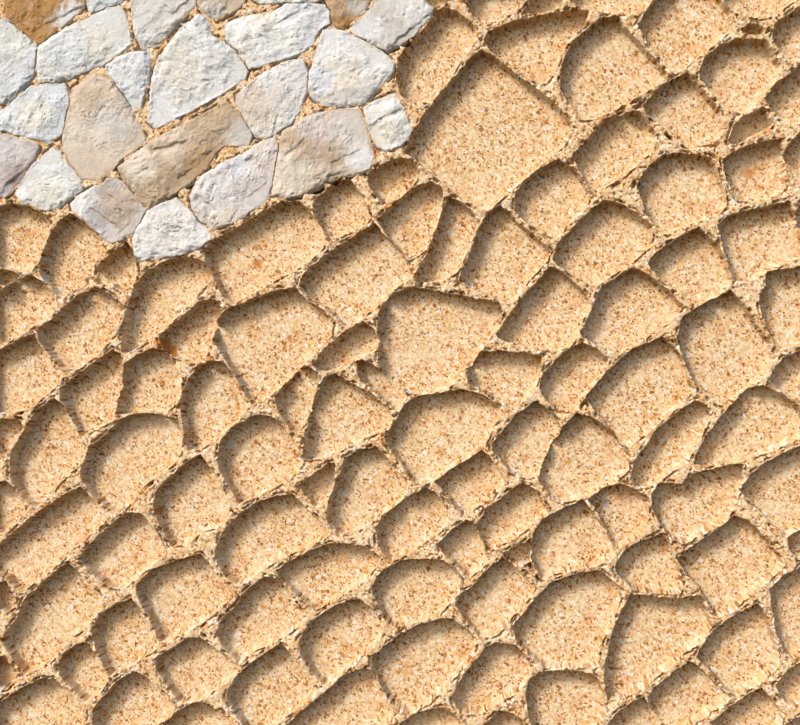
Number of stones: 24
